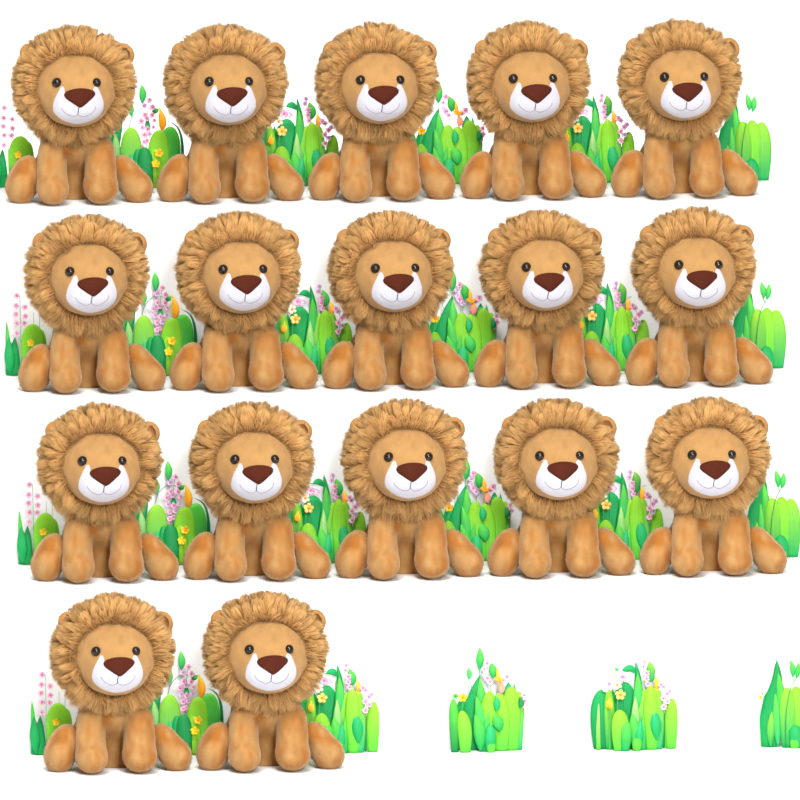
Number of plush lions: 17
